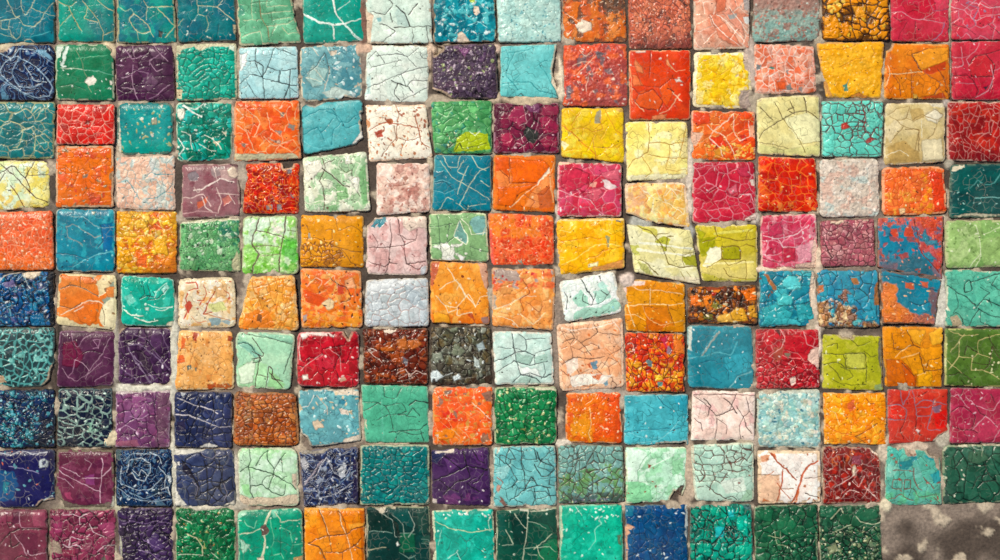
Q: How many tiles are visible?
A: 158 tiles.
